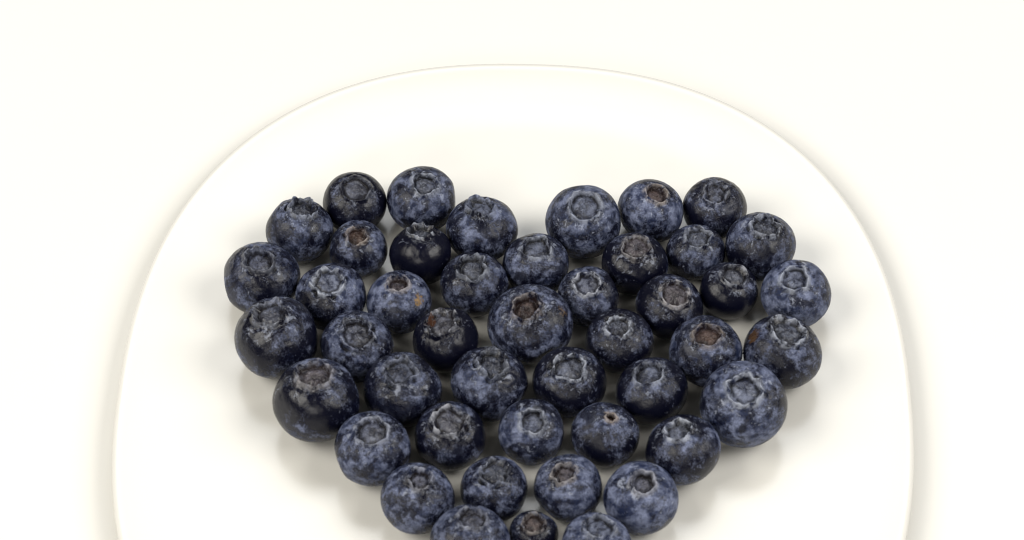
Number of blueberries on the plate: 46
